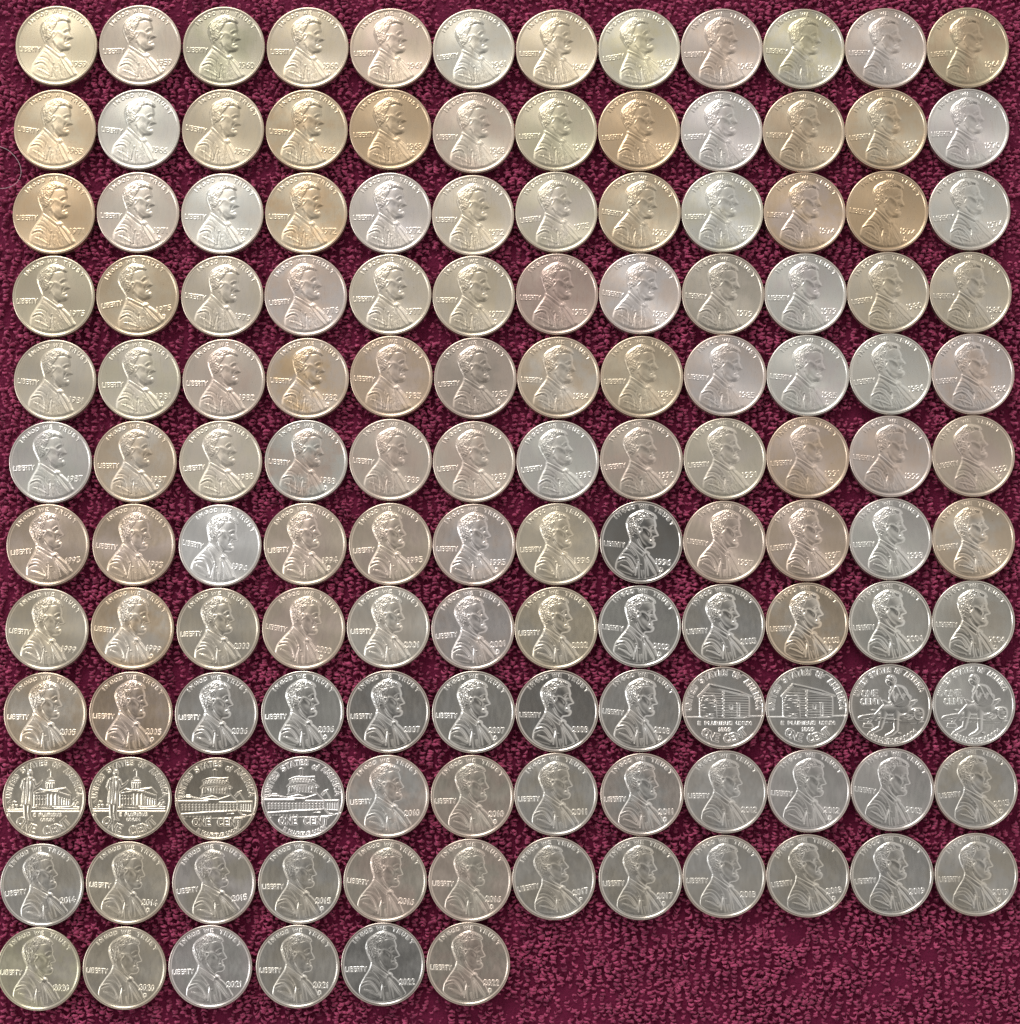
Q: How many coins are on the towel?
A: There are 138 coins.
